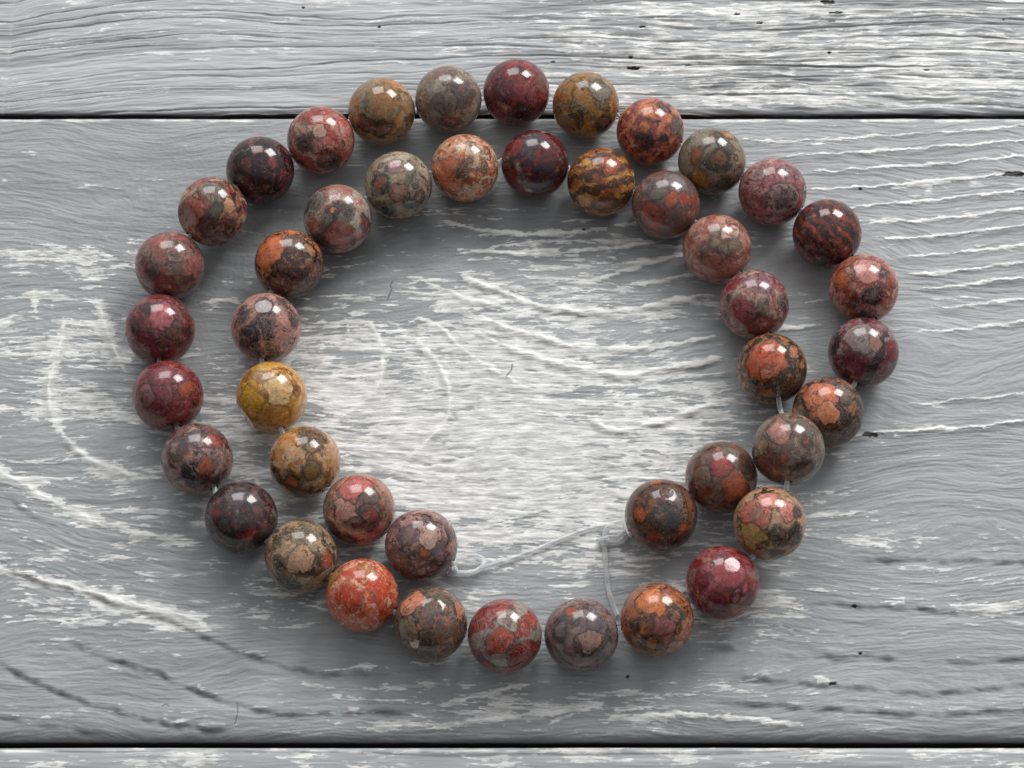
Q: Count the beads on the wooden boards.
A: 45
